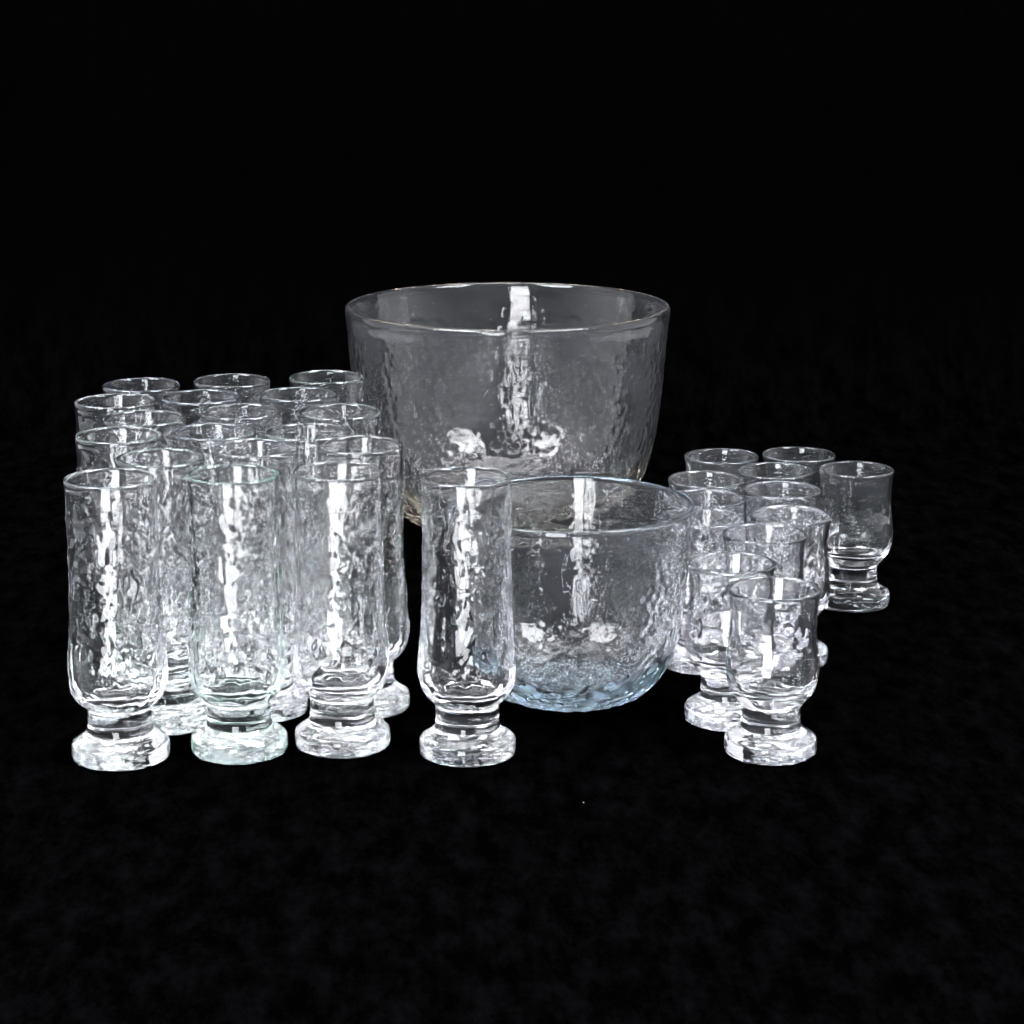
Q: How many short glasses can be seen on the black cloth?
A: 12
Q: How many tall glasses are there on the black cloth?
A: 19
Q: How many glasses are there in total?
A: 31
